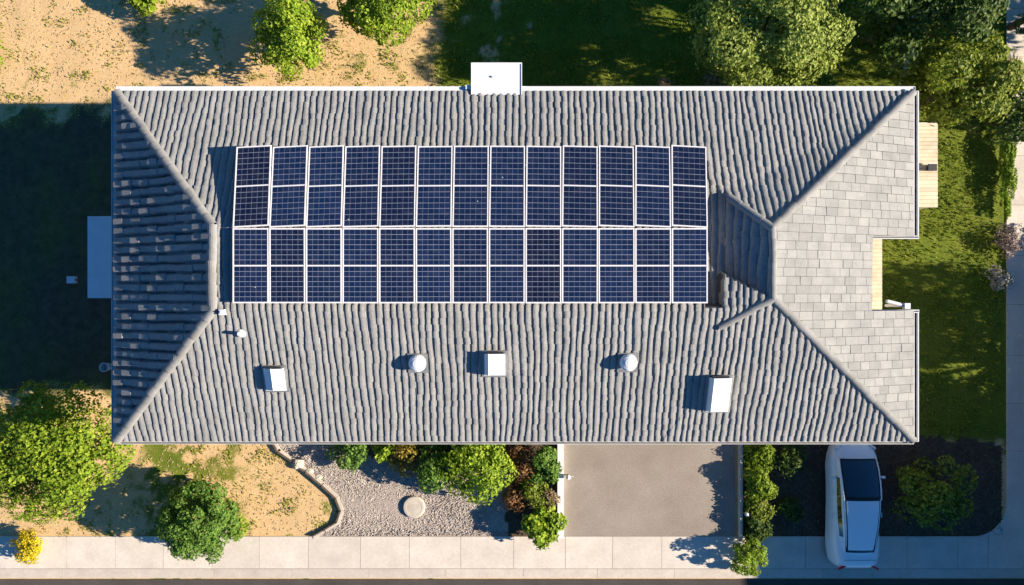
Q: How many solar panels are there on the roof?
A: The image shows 26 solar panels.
